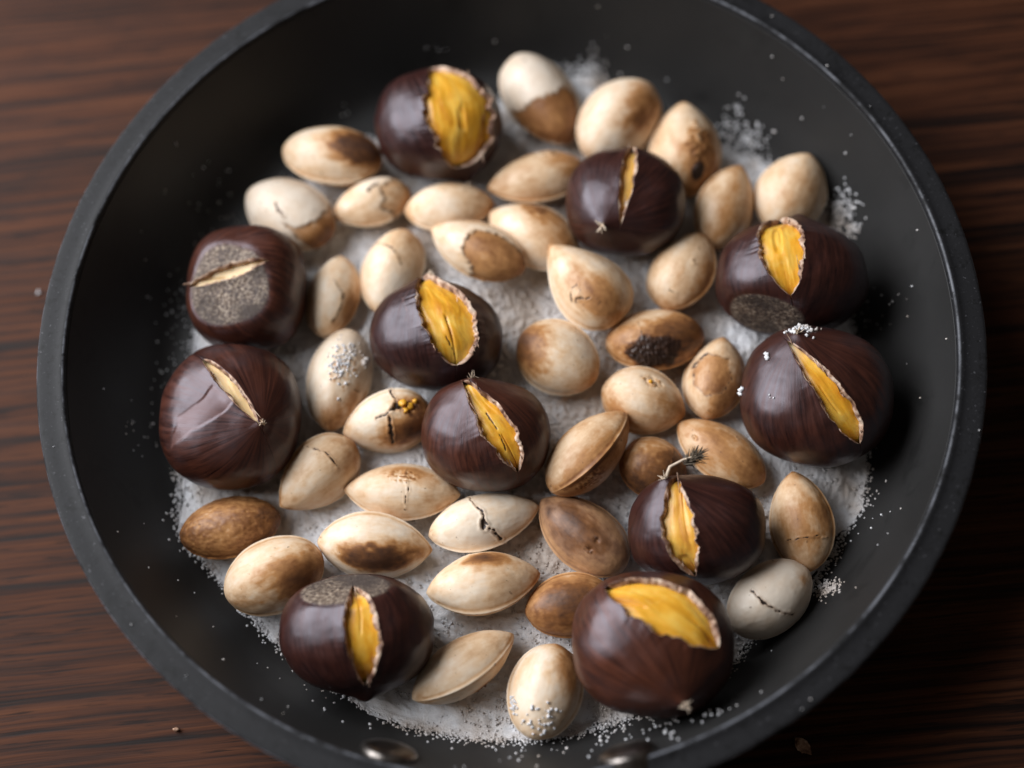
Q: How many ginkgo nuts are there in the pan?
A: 38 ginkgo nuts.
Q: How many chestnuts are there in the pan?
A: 11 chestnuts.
